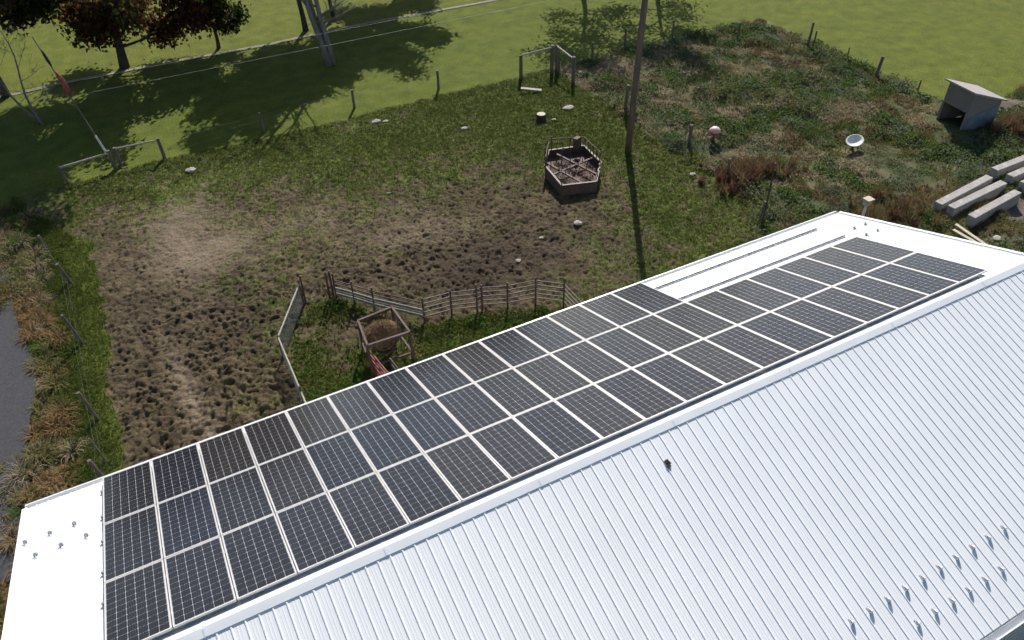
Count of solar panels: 54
